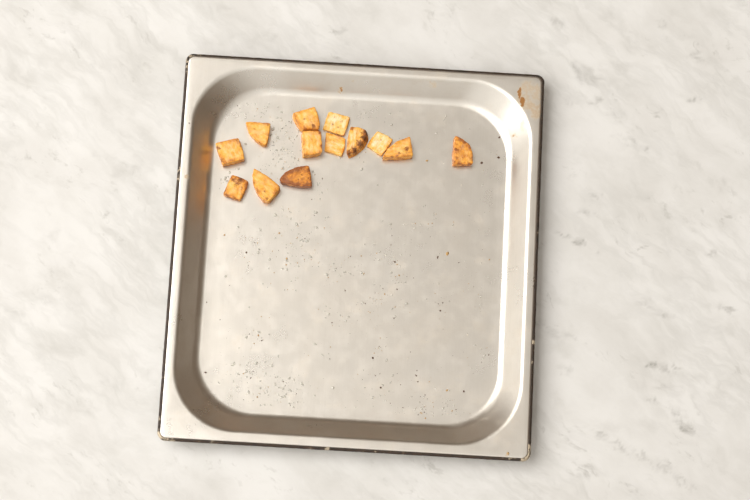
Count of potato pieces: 13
